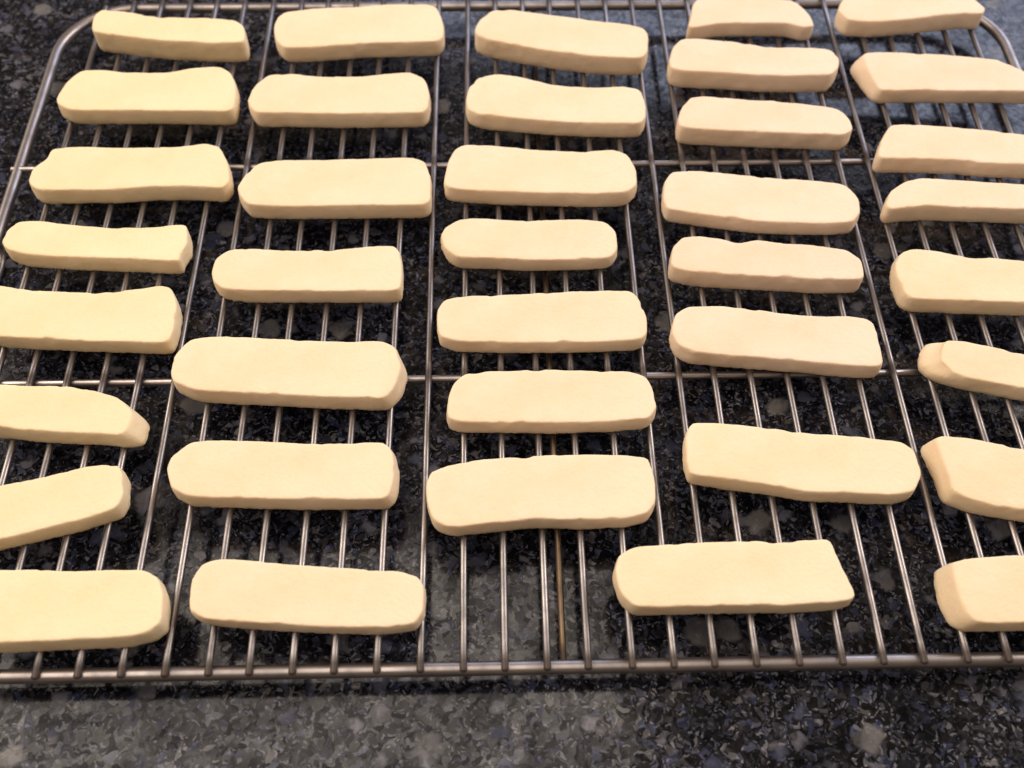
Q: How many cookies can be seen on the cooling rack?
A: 38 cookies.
